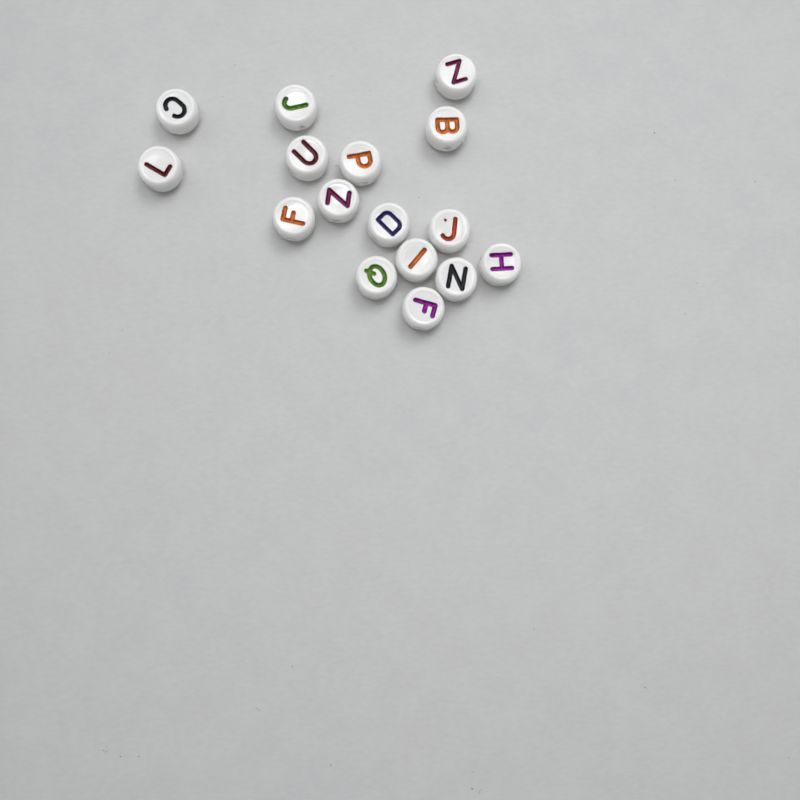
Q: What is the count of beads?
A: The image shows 16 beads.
